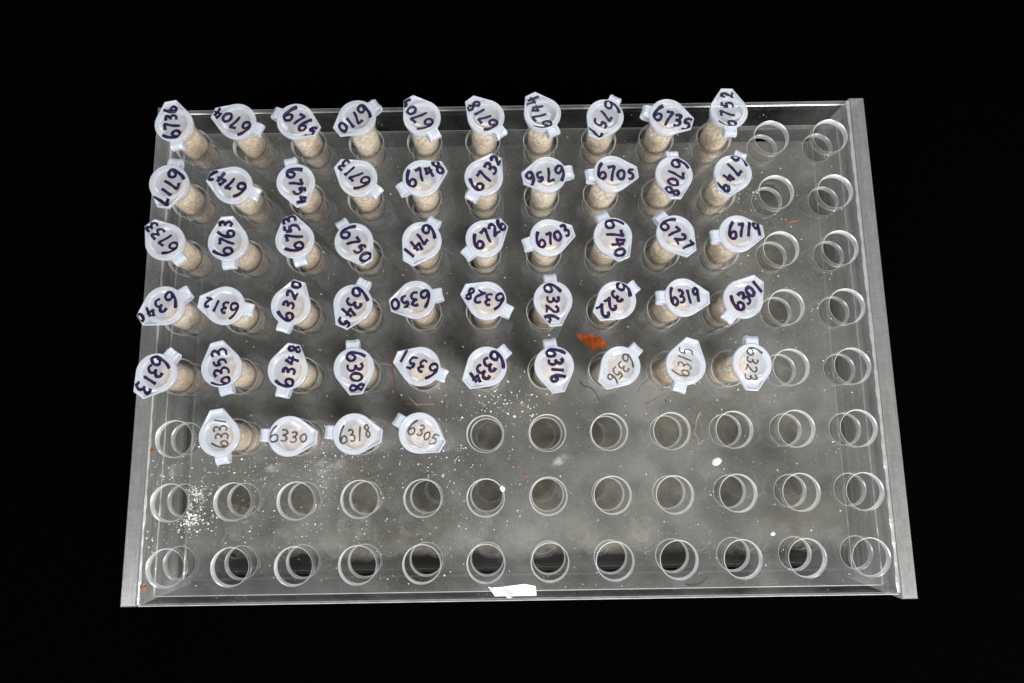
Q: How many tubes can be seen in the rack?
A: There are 54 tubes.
